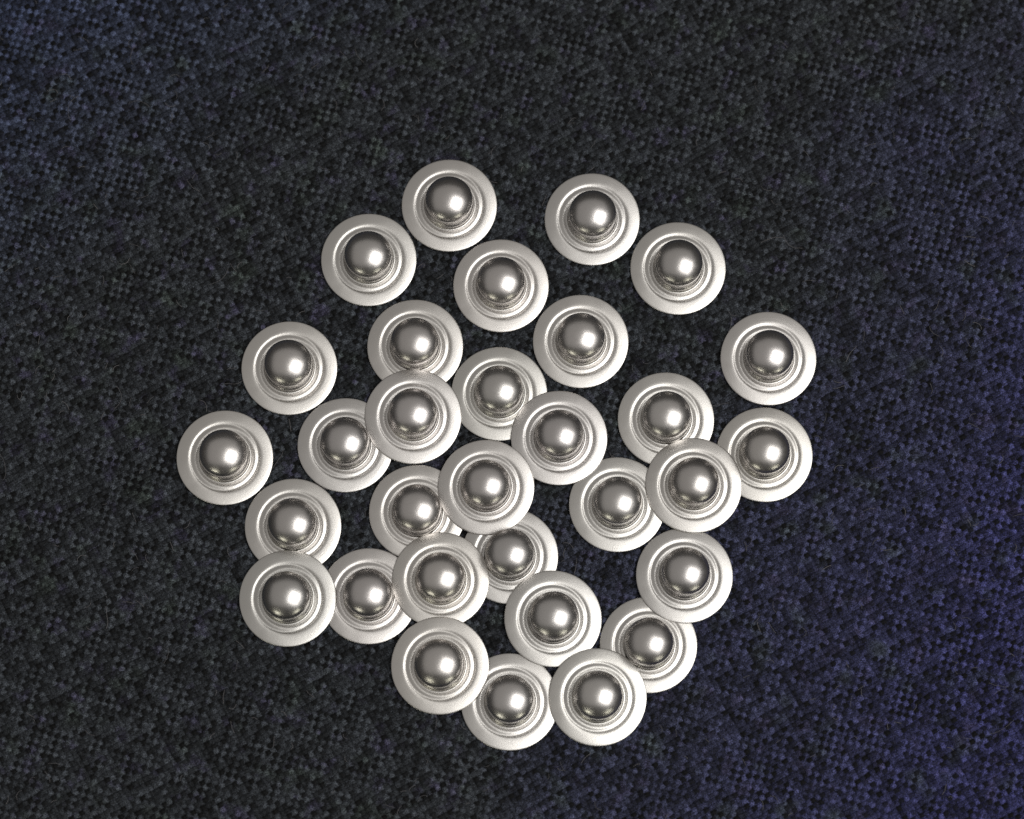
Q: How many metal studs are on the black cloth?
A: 31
